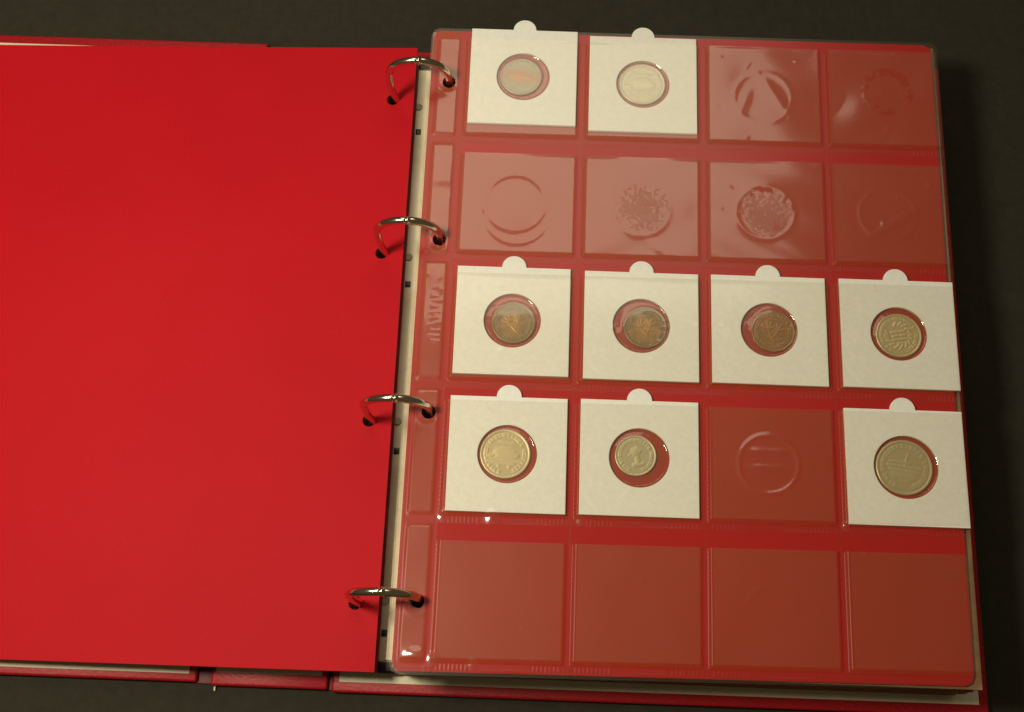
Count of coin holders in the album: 9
